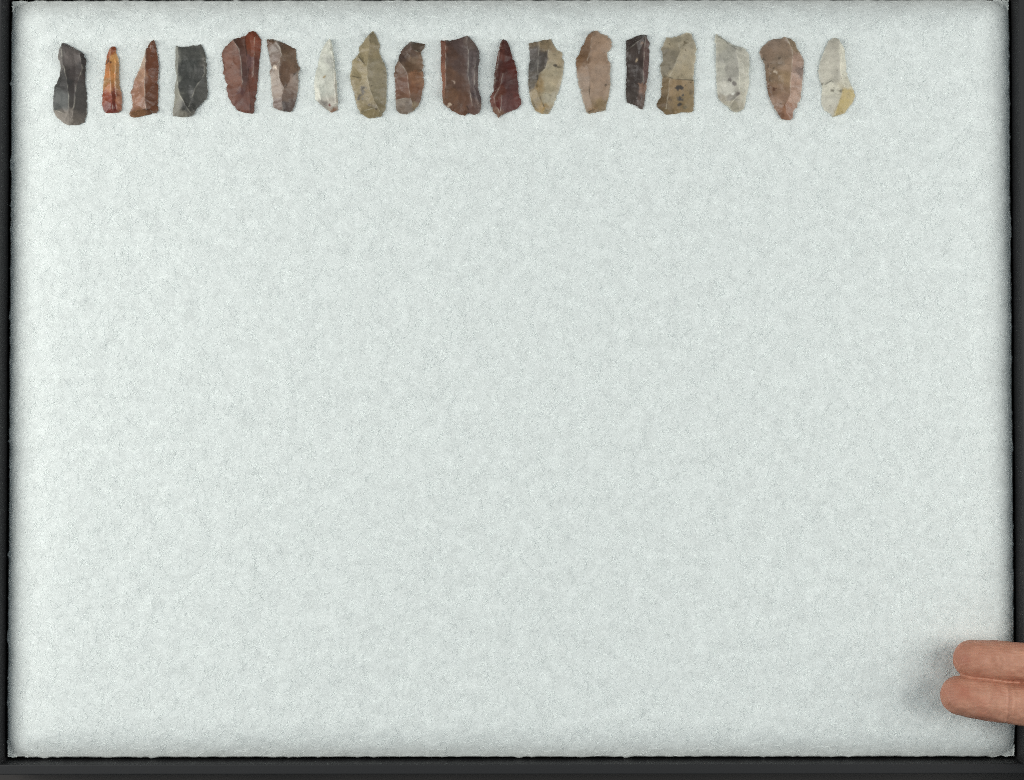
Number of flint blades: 18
